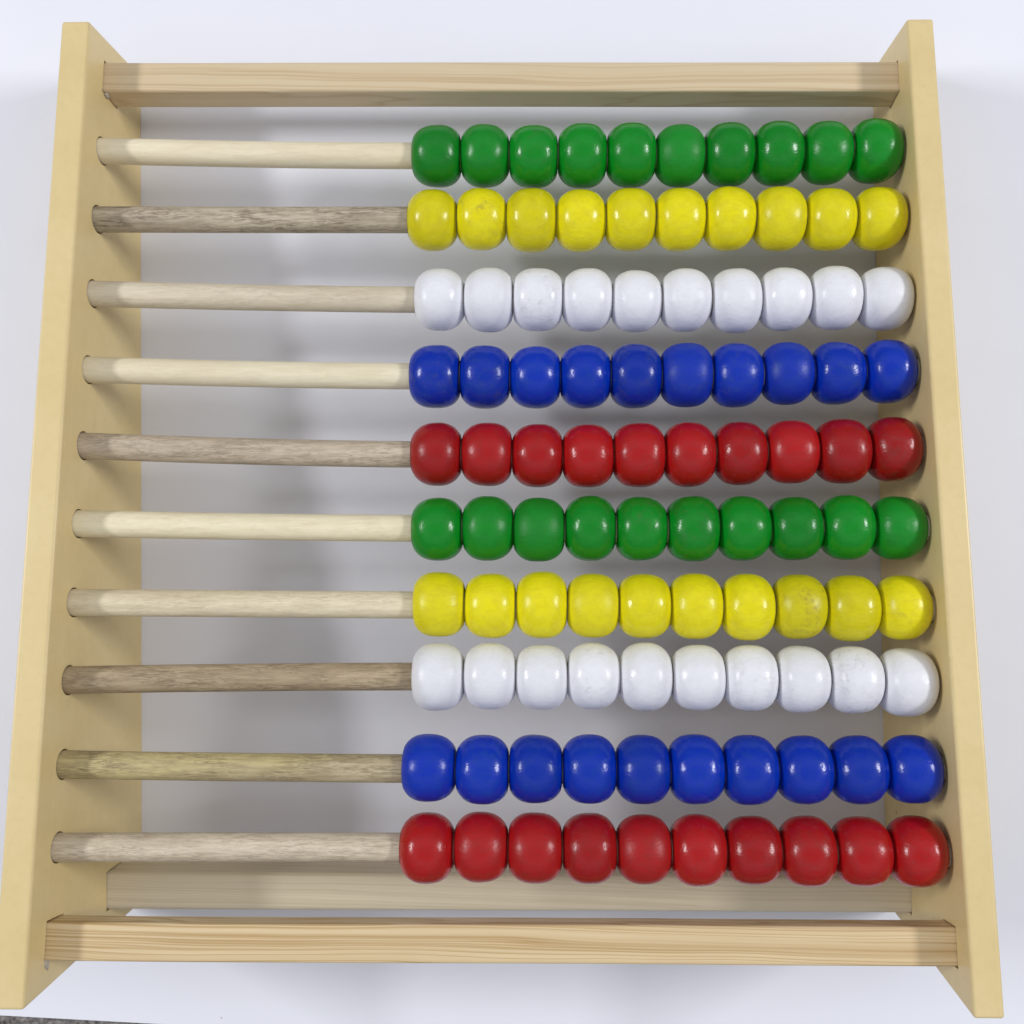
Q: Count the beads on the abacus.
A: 100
